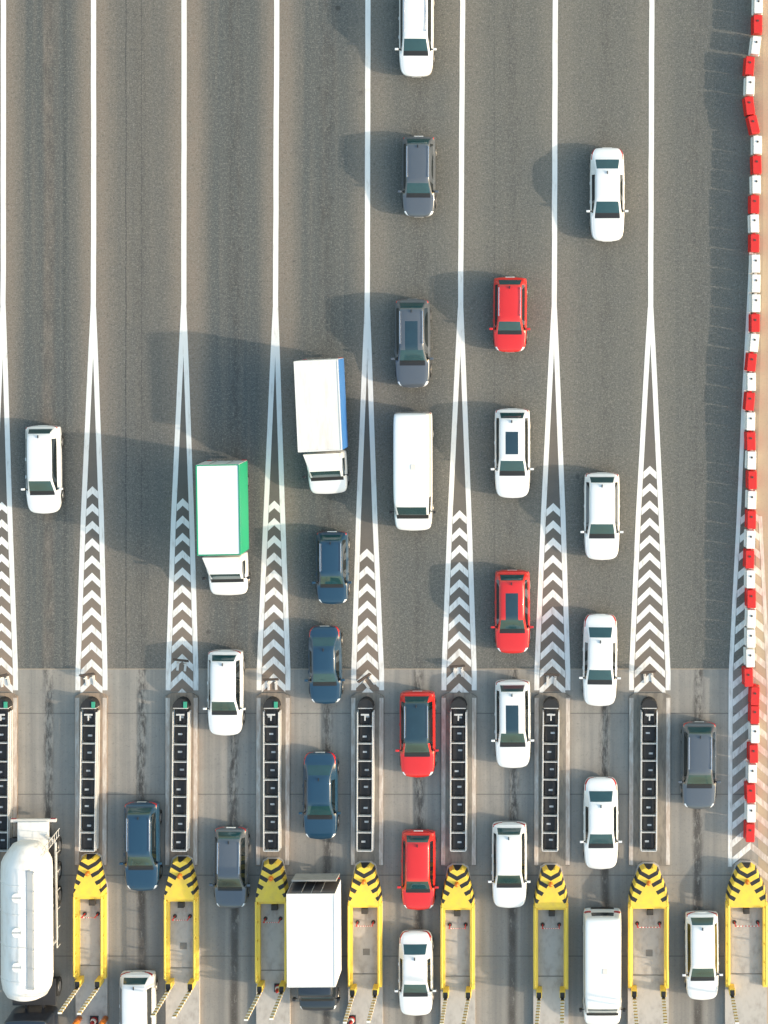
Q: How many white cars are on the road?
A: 13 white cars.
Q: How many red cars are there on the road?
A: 4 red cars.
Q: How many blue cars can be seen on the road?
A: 4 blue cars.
